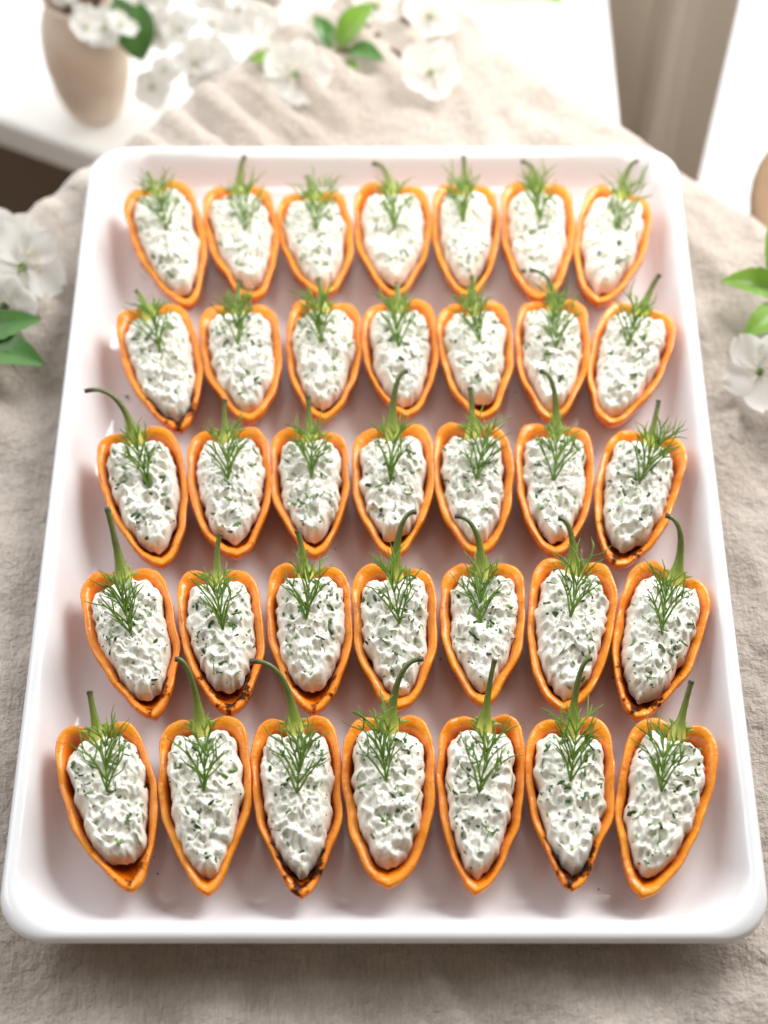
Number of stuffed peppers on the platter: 35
